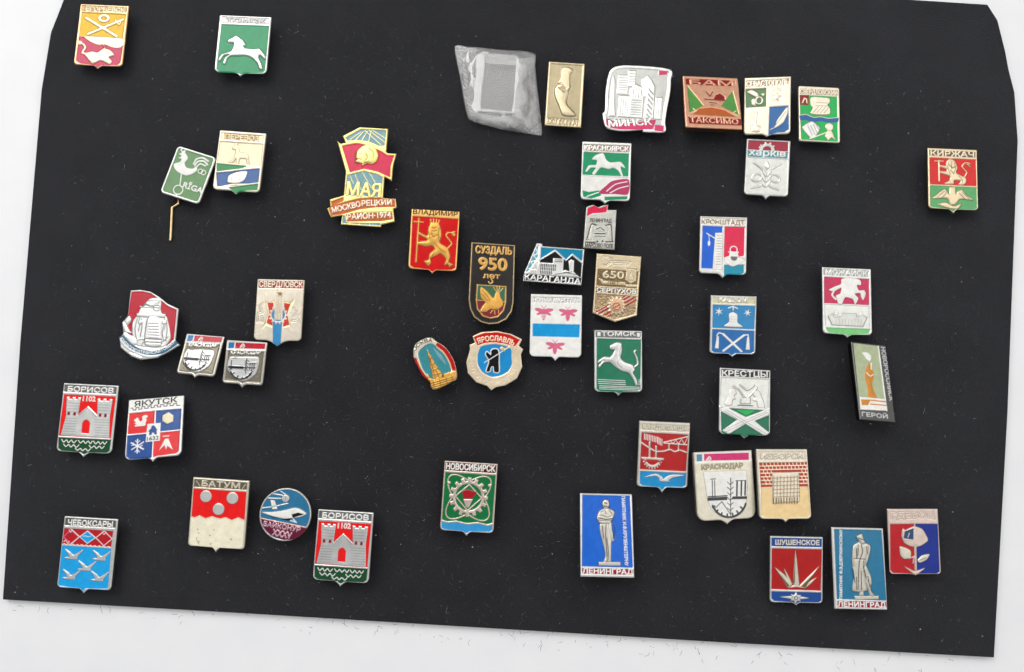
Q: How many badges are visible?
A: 45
